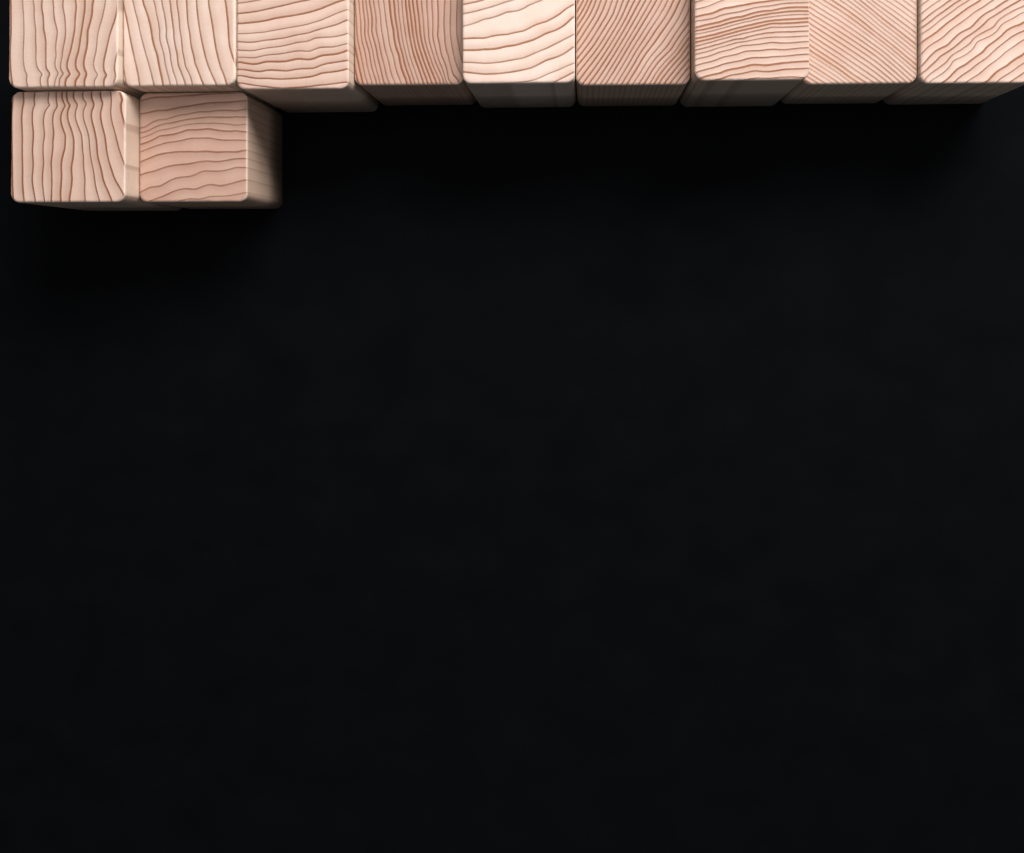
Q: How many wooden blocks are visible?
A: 11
